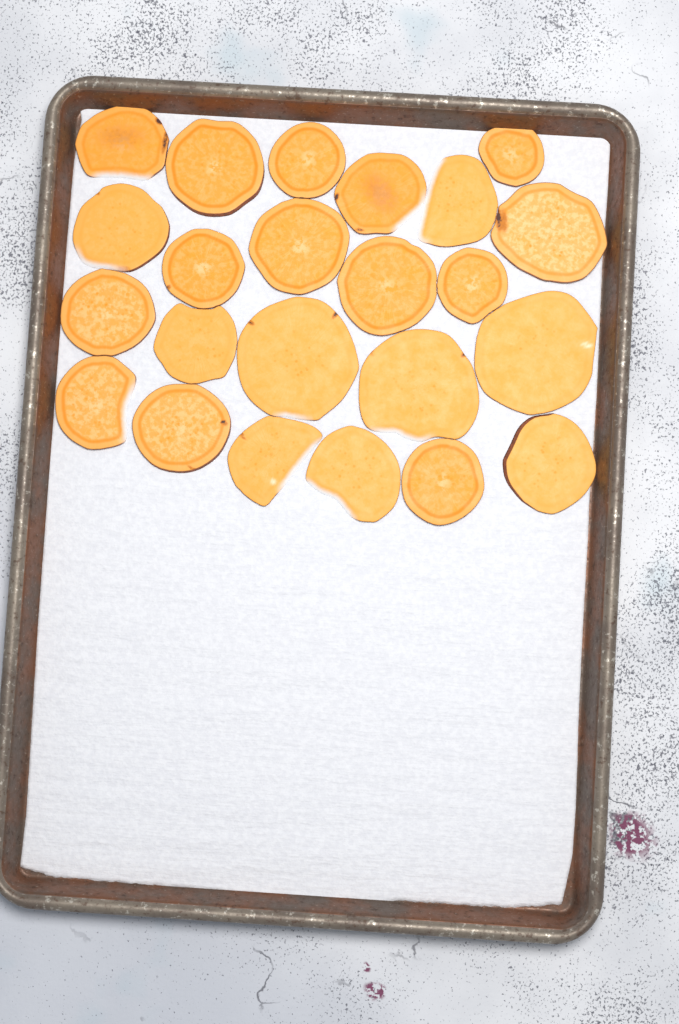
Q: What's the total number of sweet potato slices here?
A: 23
